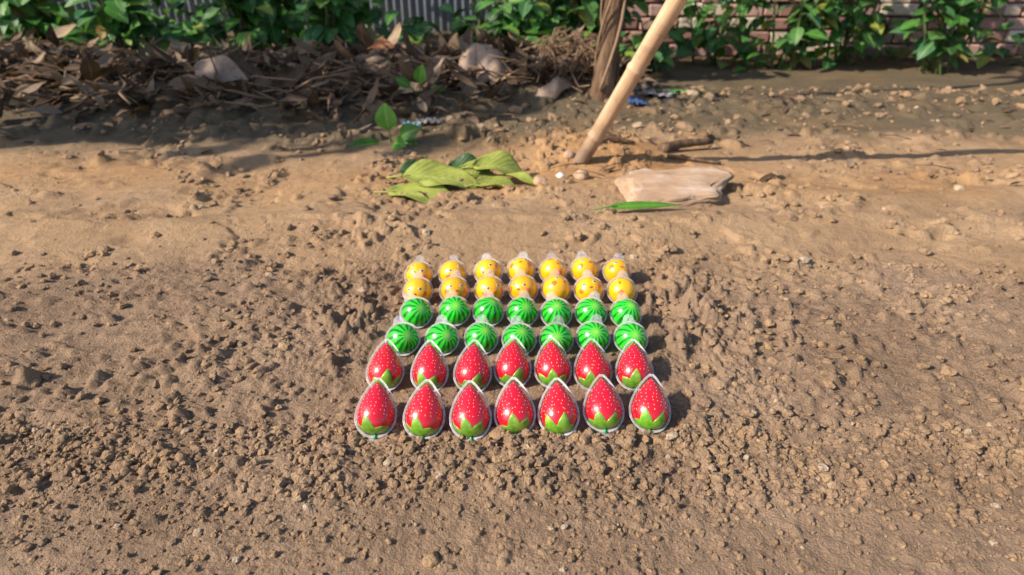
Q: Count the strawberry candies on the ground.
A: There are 14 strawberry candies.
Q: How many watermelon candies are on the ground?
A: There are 14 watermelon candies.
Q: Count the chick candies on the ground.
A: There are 14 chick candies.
